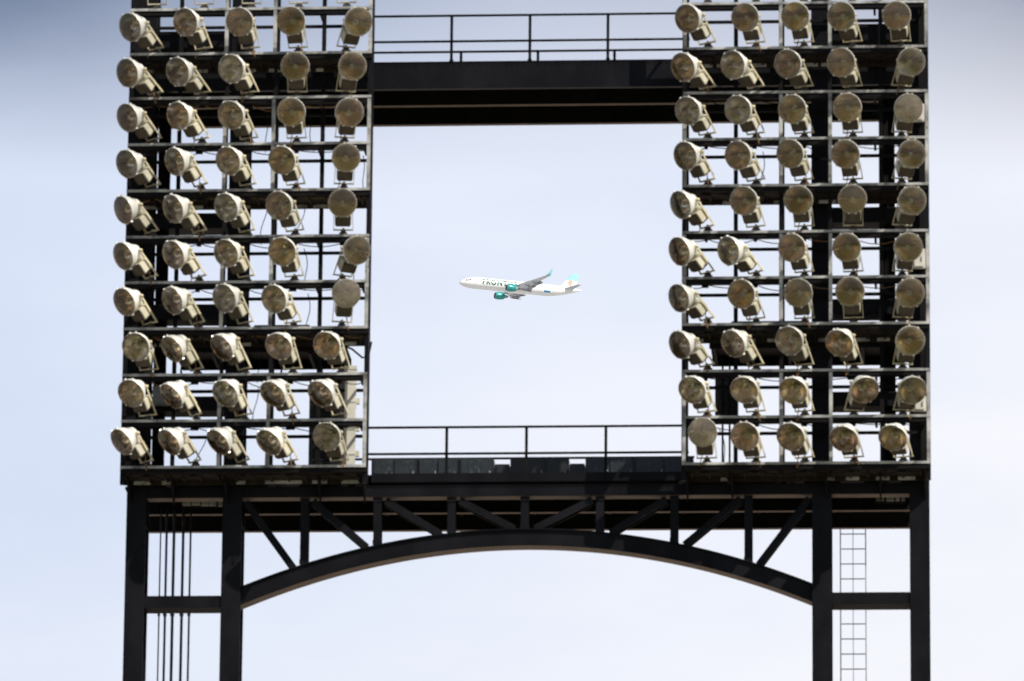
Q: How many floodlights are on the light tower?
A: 100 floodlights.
